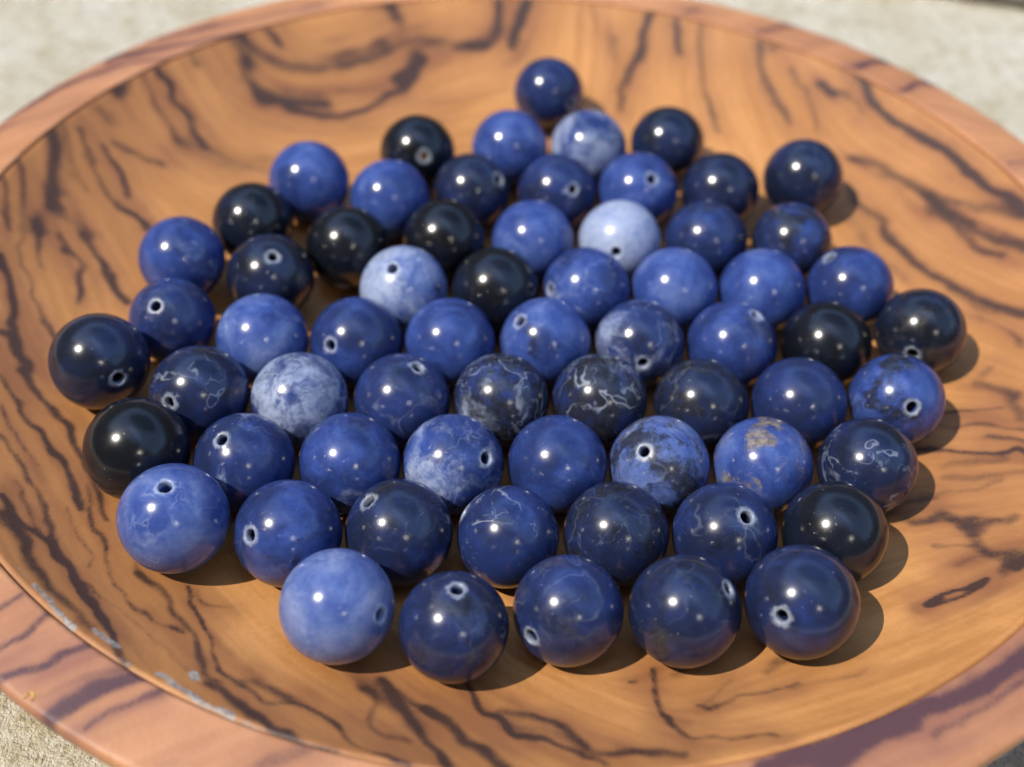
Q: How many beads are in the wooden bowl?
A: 65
